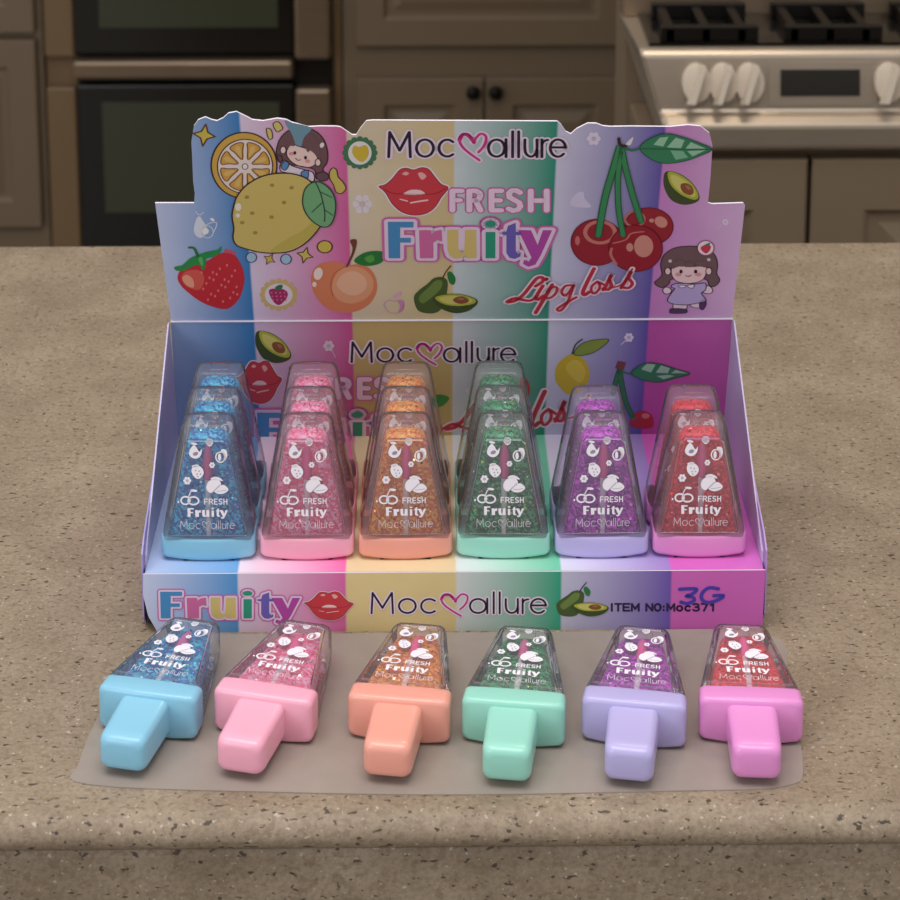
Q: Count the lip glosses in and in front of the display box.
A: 22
